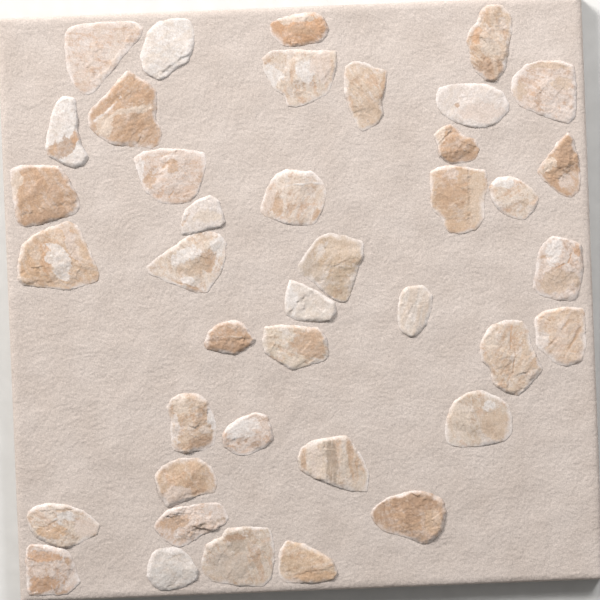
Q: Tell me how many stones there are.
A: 40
